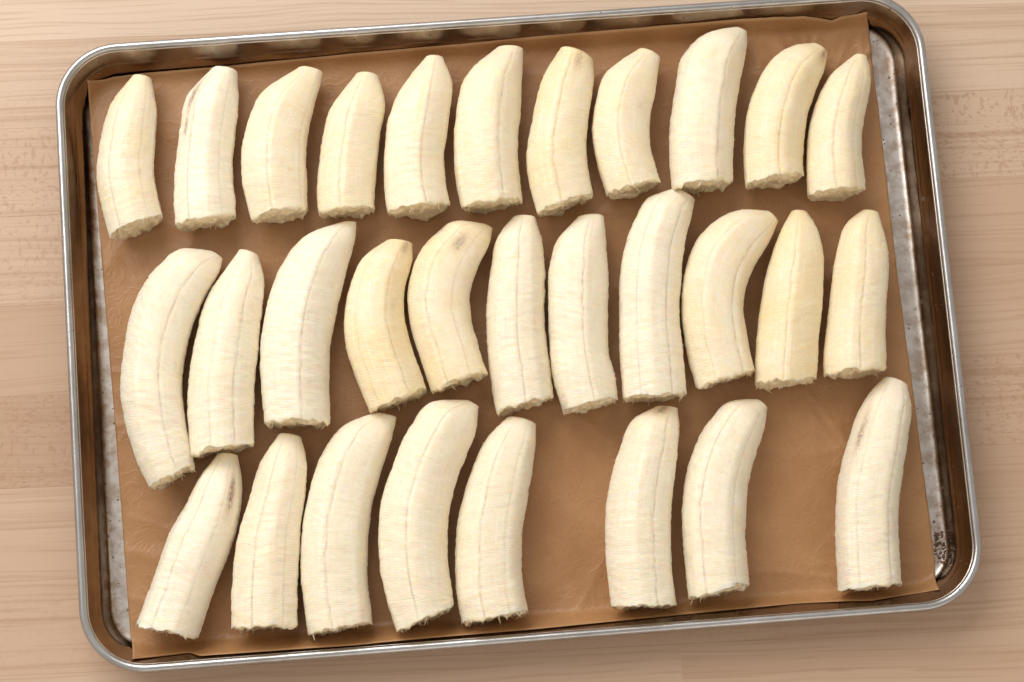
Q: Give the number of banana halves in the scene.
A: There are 30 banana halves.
